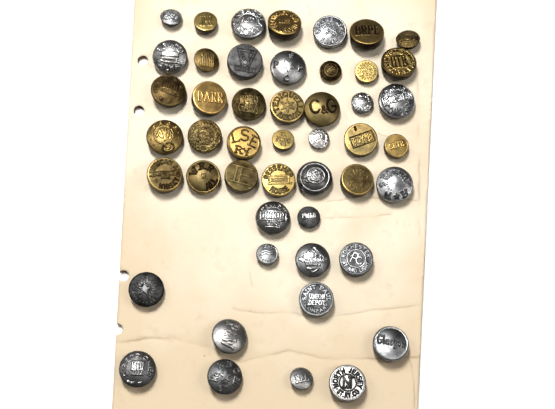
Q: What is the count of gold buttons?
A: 24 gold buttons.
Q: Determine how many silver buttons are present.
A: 24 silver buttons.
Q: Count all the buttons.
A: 48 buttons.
